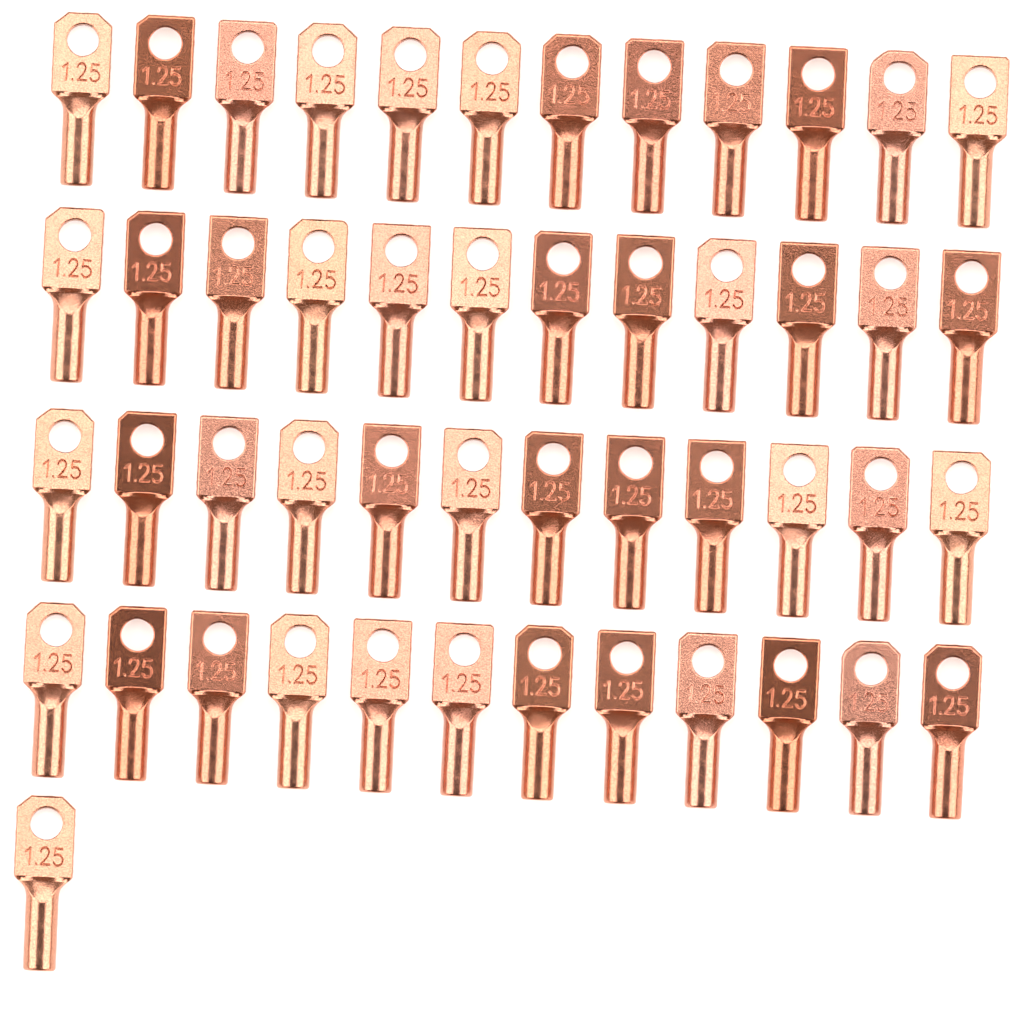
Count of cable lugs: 49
